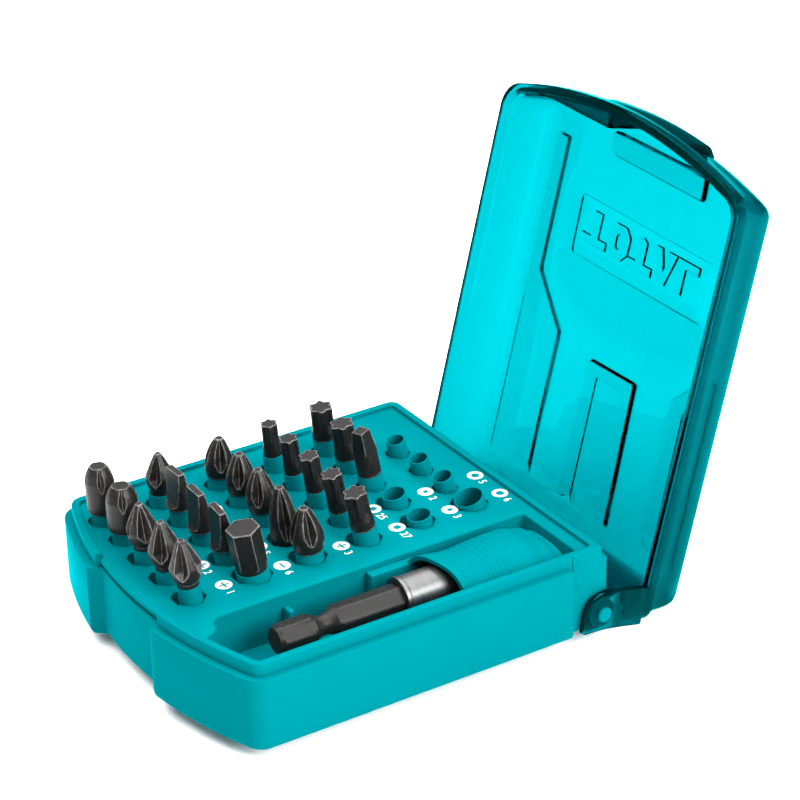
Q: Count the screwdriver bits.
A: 23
